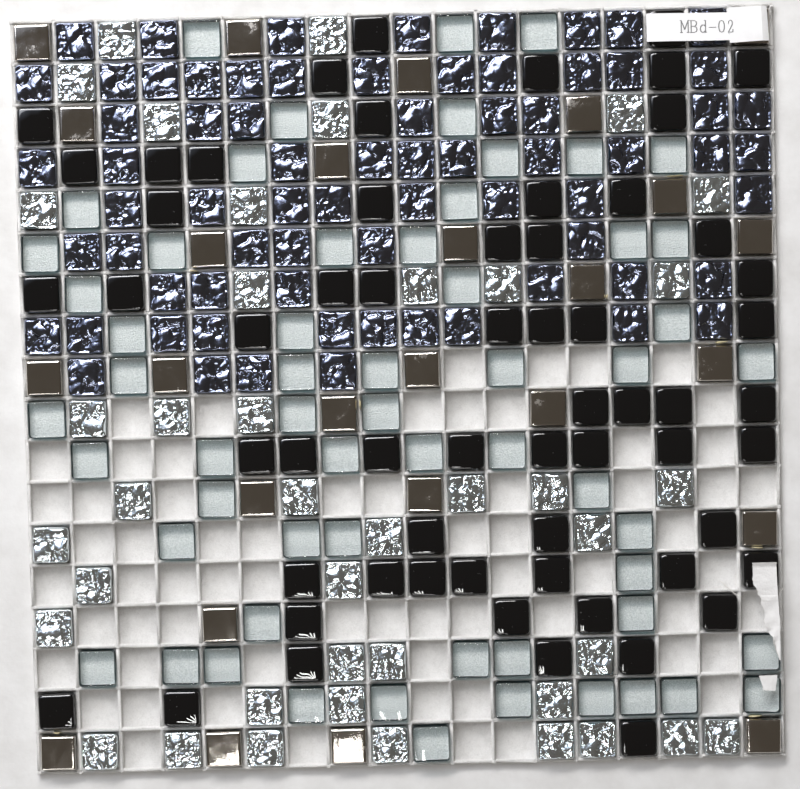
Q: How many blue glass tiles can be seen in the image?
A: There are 72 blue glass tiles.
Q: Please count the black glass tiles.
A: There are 61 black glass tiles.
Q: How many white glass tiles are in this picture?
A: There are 59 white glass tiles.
